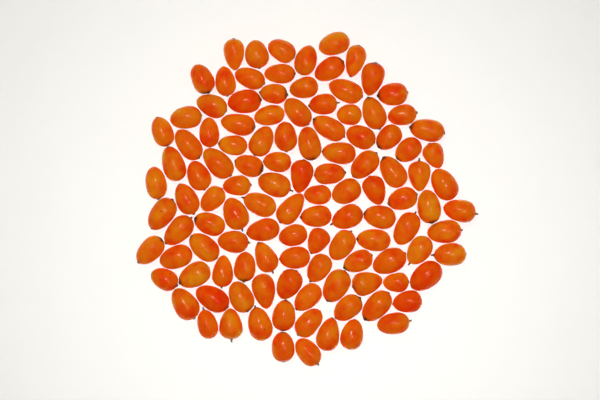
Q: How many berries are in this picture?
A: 116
